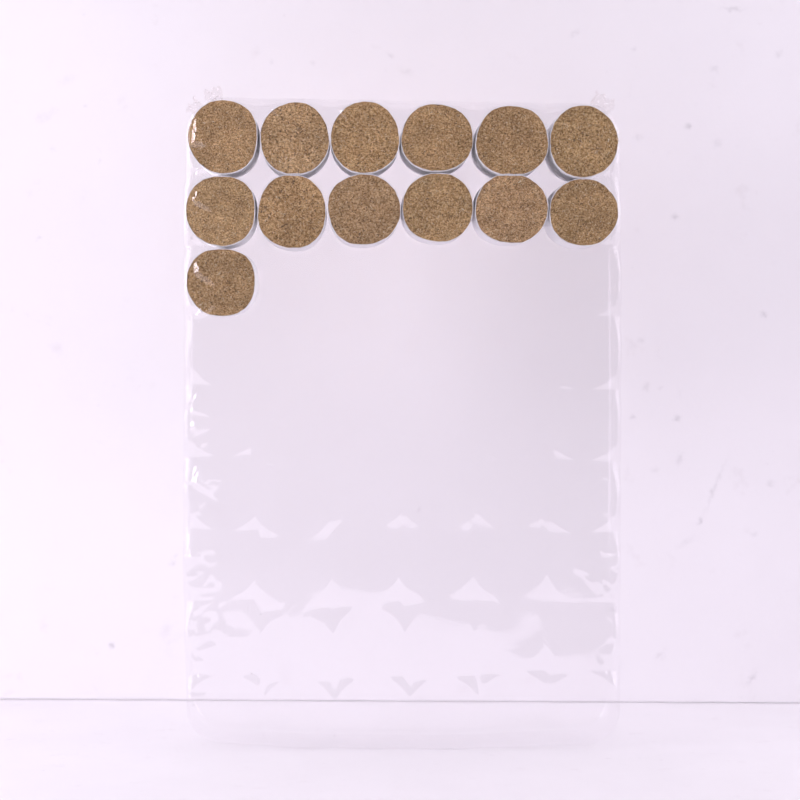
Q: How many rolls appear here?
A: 13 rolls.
